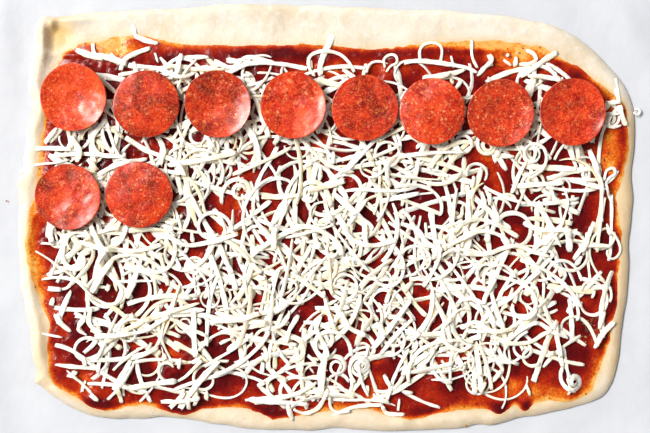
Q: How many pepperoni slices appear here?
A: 10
